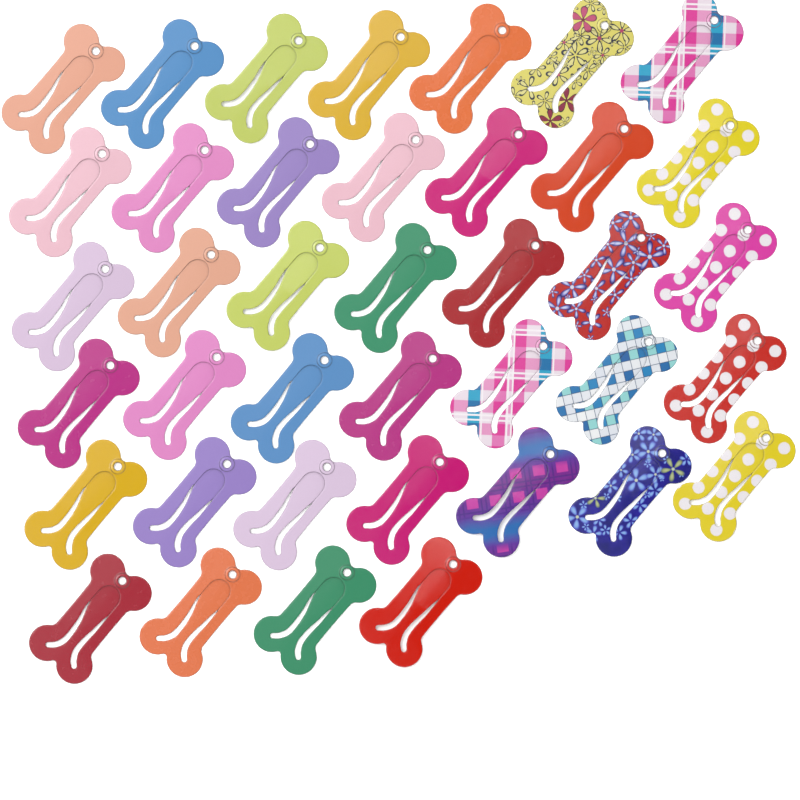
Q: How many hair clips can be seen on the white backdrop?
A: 39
